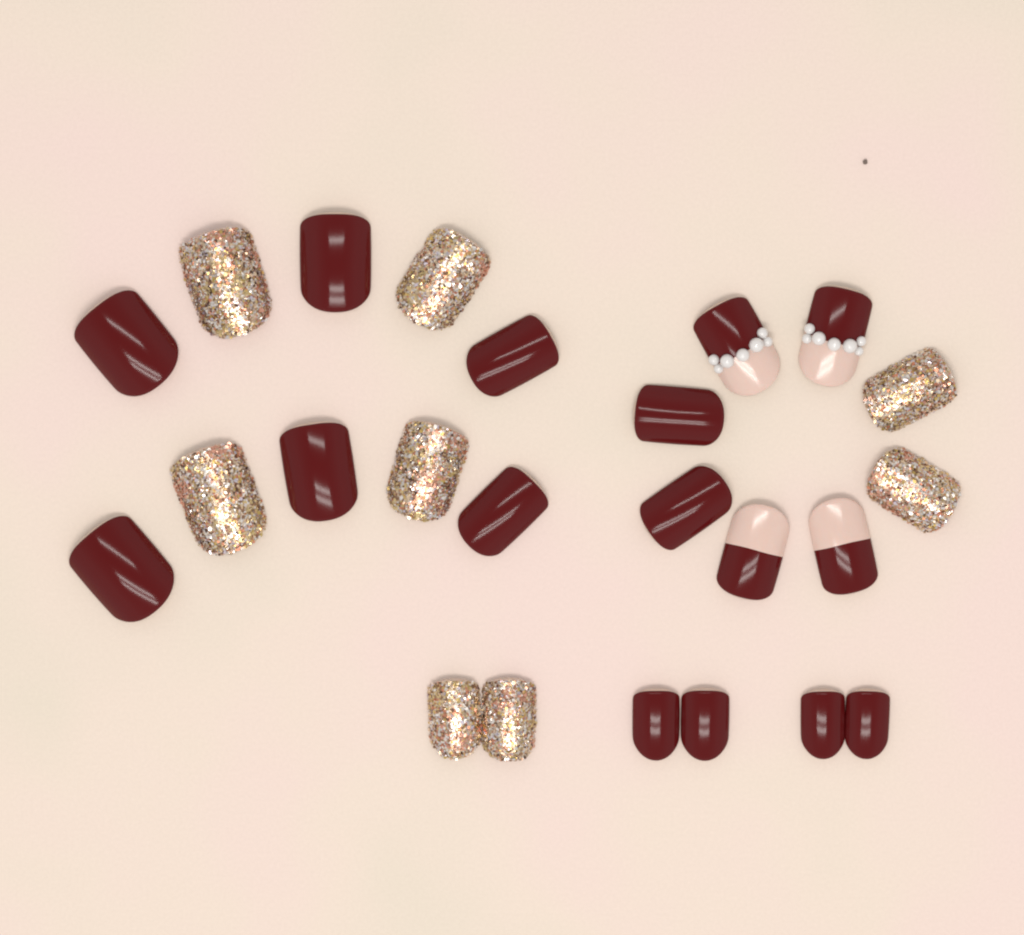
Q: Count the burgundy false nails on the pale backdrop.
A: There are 12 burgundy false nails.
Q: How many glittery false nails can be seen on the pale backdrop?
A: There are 8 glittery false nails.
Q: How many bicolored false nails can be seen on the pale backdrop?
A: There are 4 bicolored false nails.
